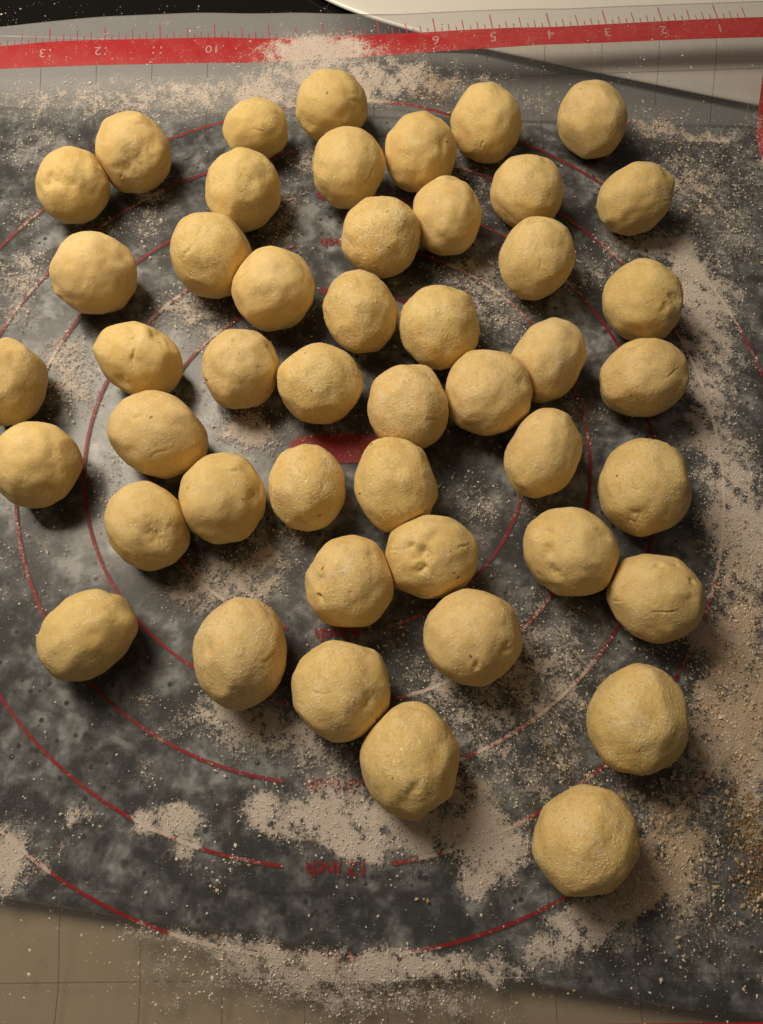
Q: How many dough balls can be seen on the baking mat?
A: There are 47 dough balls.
